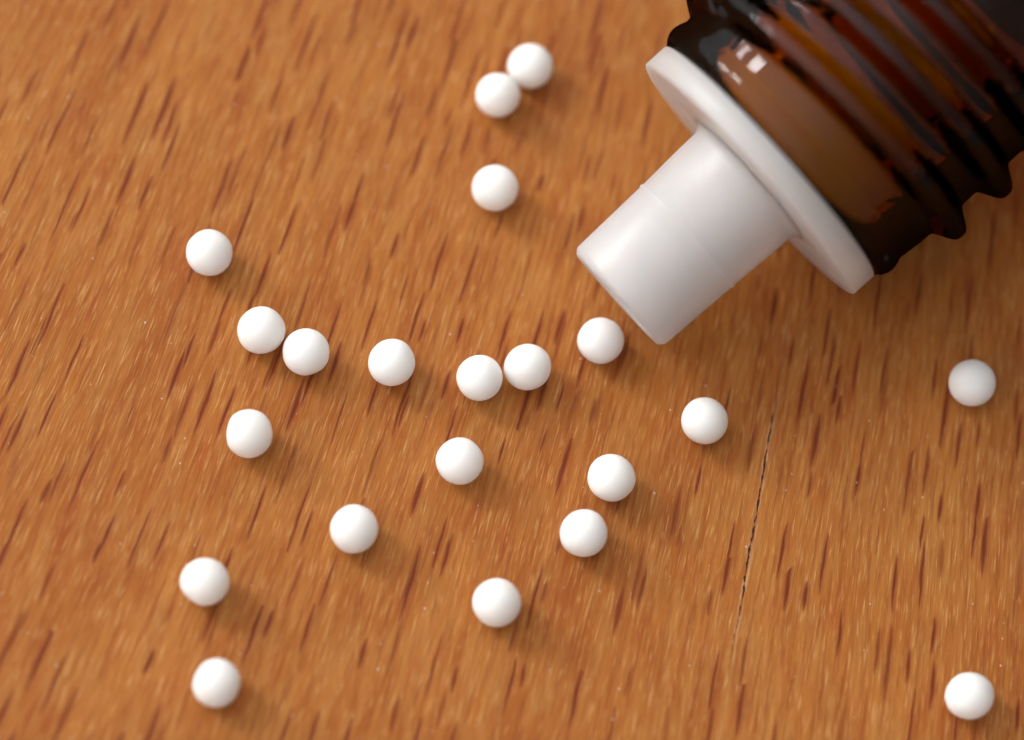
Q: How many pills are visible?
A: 21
